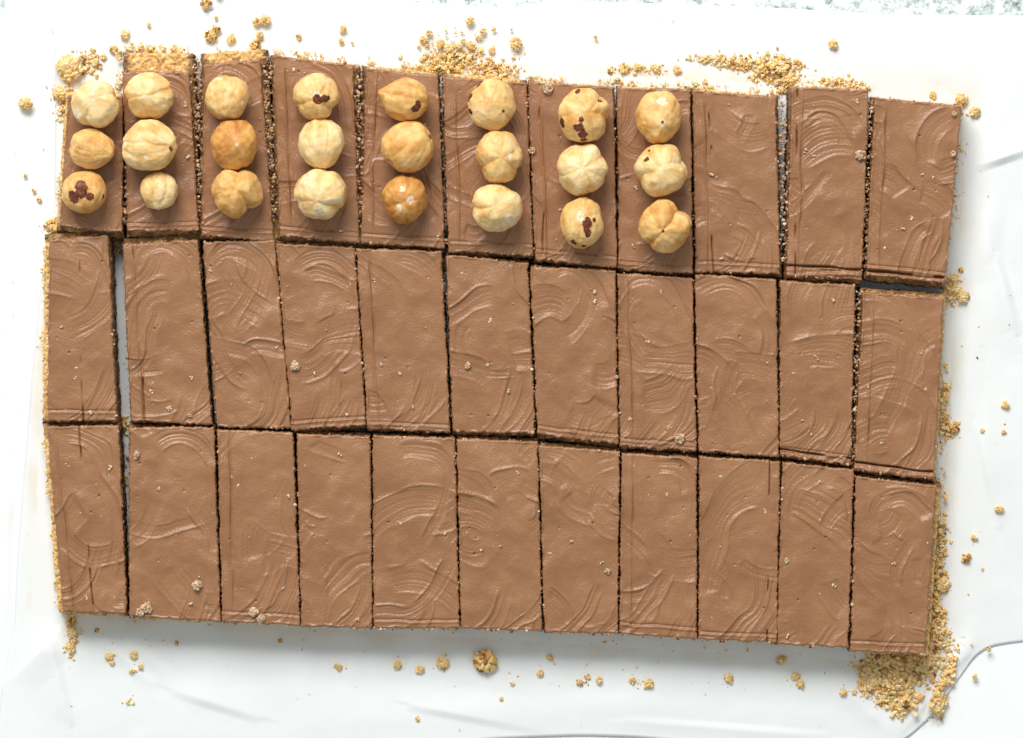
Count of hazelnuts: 24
